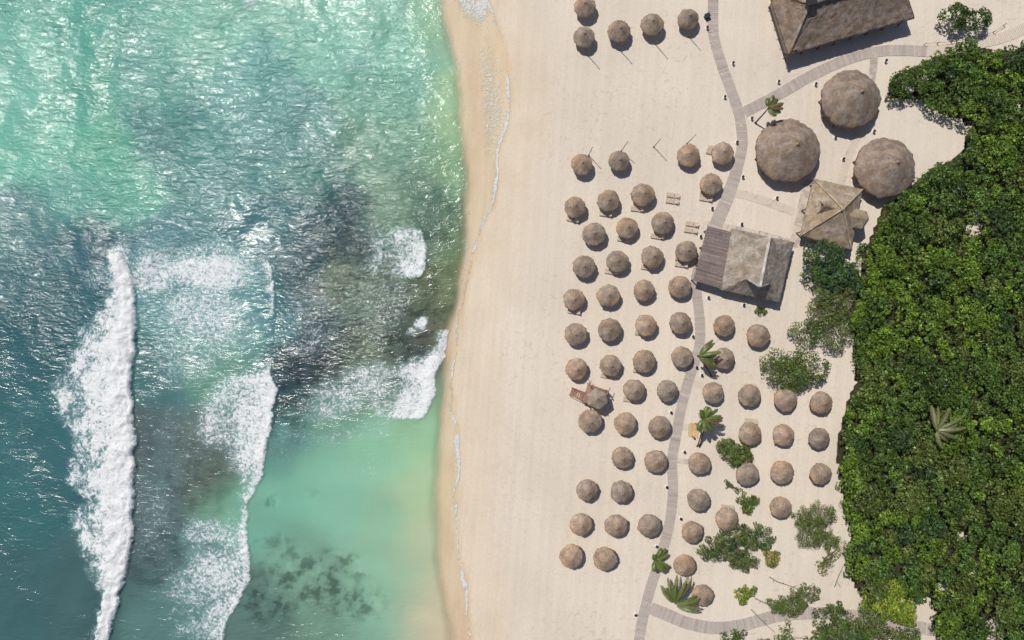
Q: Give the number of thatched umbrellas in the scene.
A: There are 66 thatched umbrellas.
